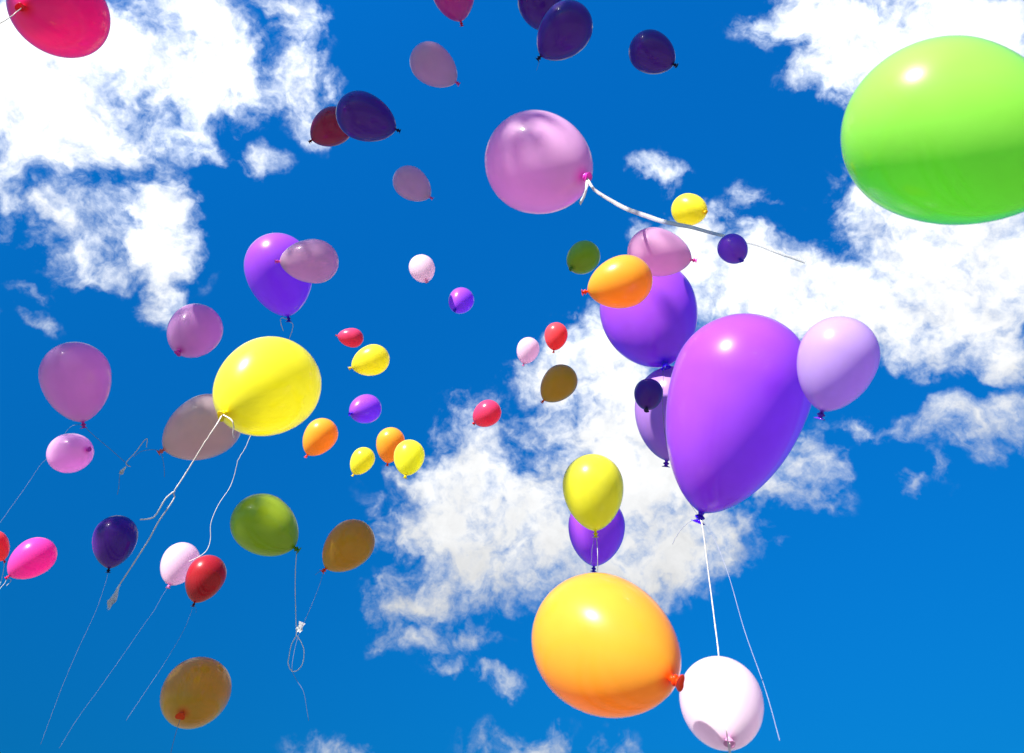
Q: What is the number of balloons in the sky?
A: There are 53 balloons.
